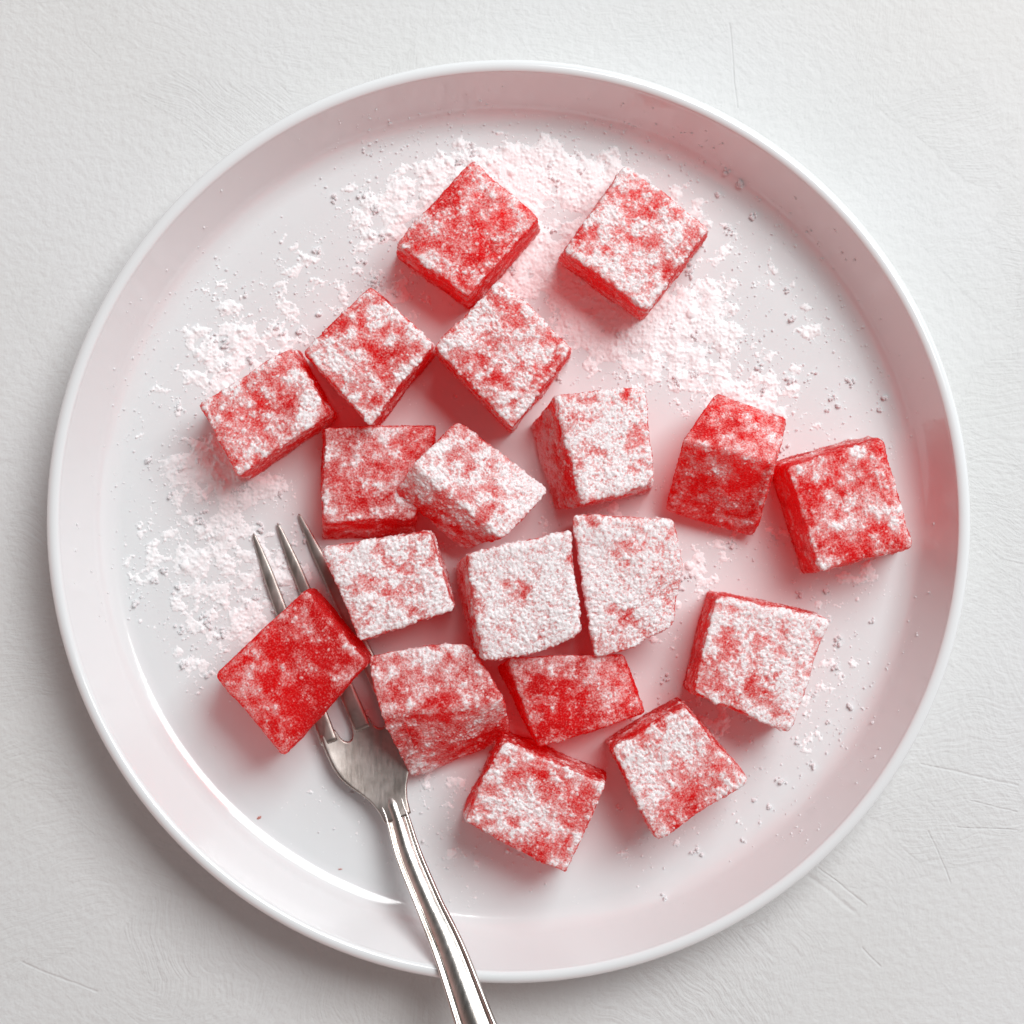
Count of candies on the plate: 19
